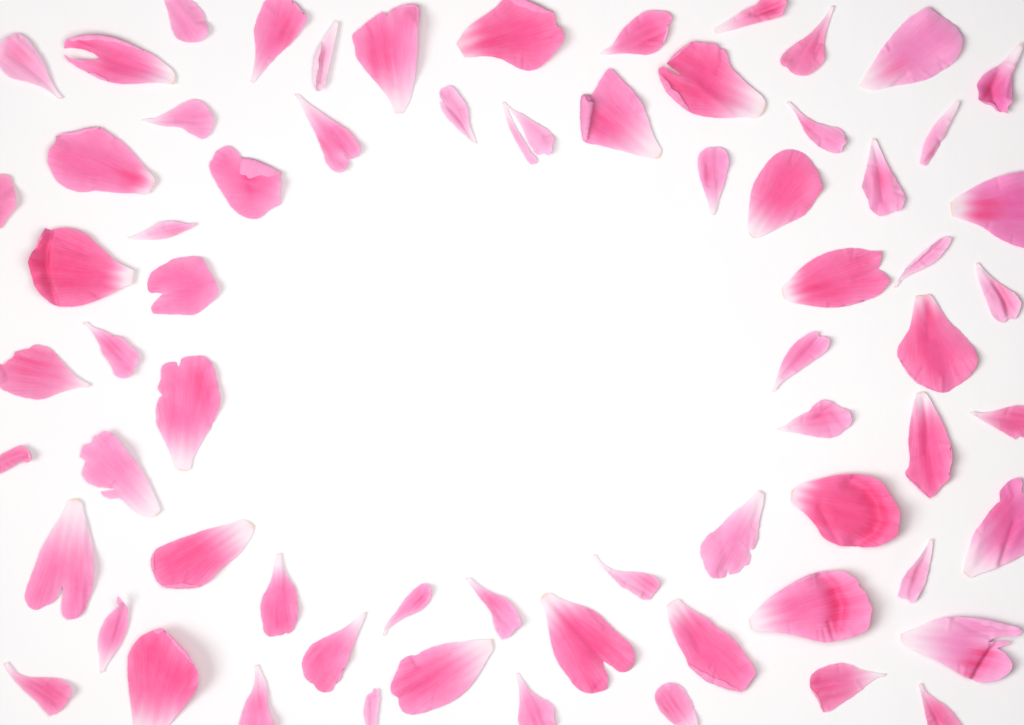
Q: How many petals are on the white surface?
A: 68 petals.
